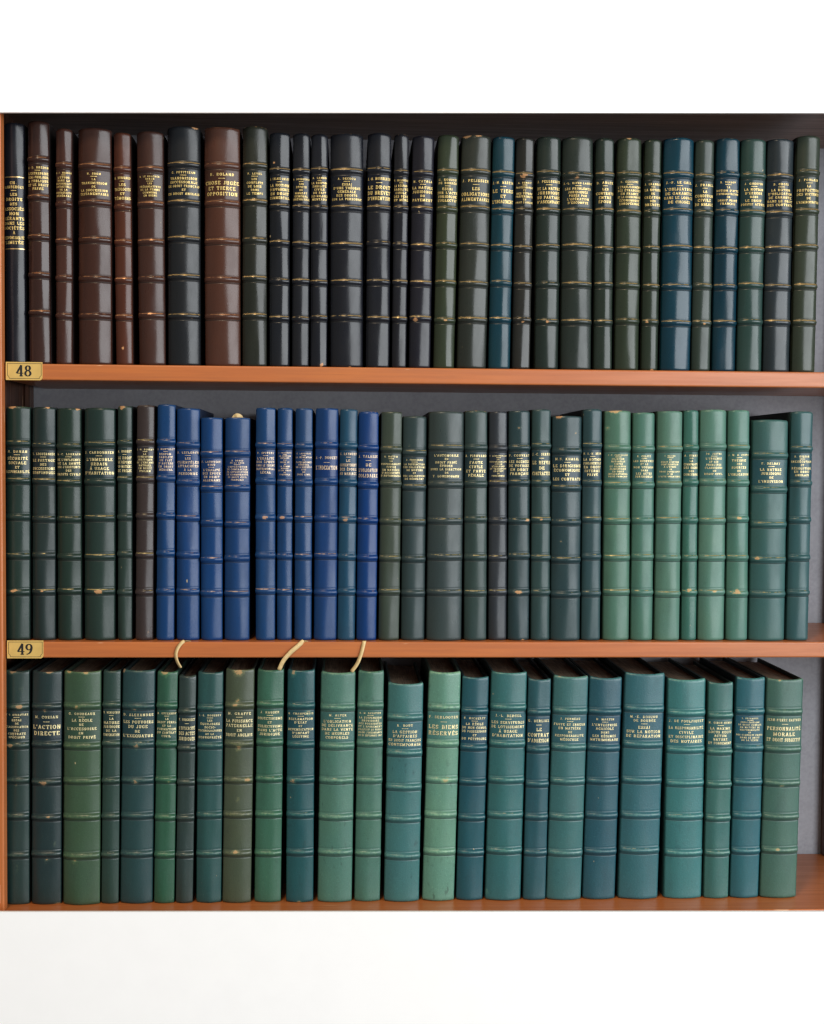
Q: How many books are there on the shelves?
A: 89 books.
